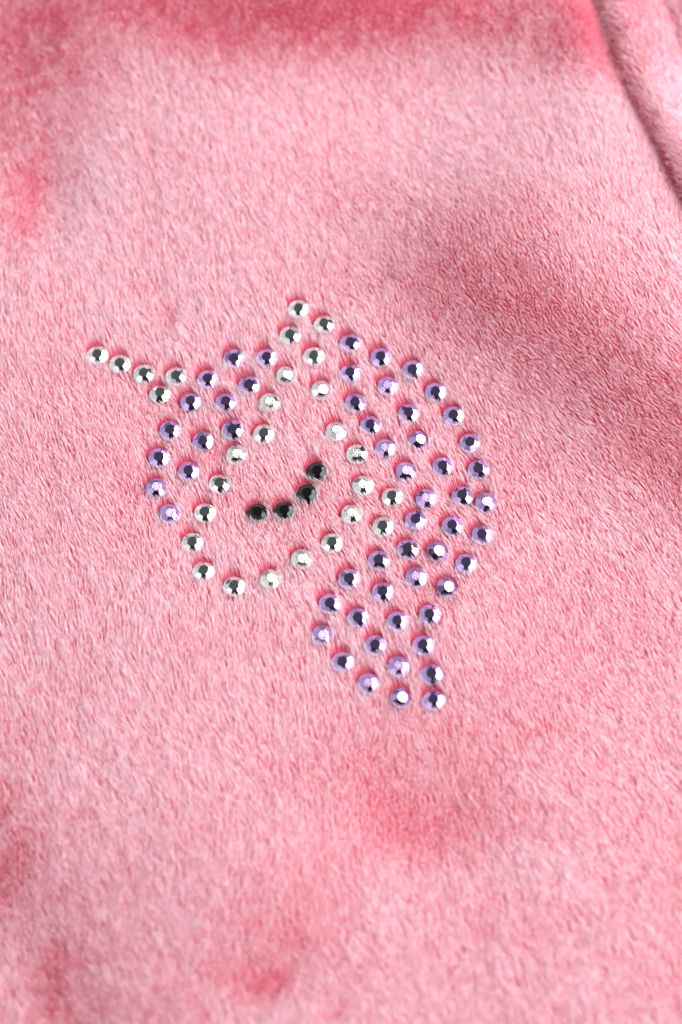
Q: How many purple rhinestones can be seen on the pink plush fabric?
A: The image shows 56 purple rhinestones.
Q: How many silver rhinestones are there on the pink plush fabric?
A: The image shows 28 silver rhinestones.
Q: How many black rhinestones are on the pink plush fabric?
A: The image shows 4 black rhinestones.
